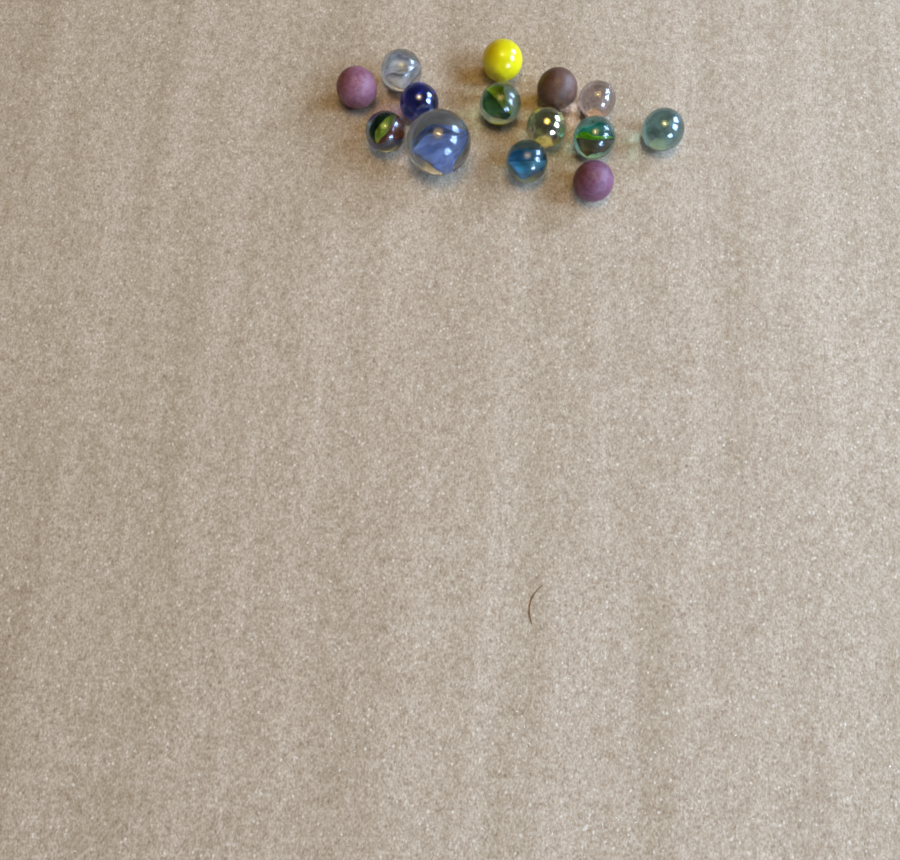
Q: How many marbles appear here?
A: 14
